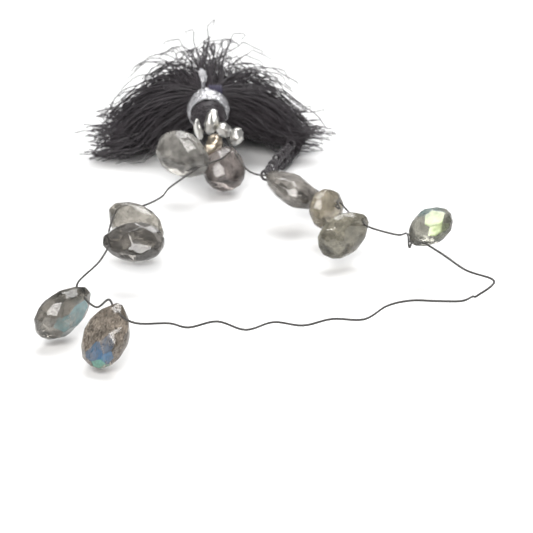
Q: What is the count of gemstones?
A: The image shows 10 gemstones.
